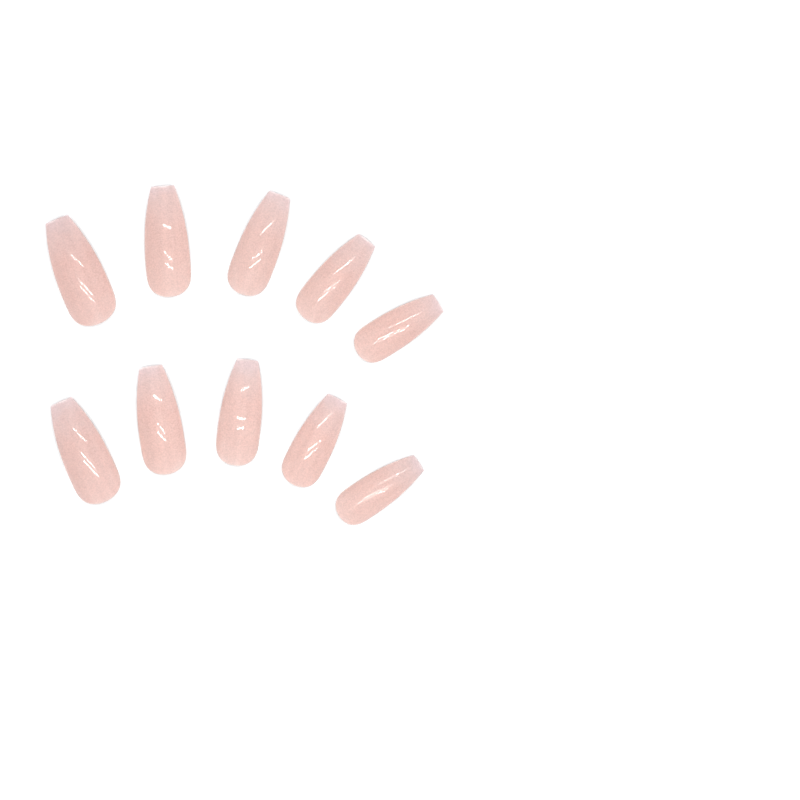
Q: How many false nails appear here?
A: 10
